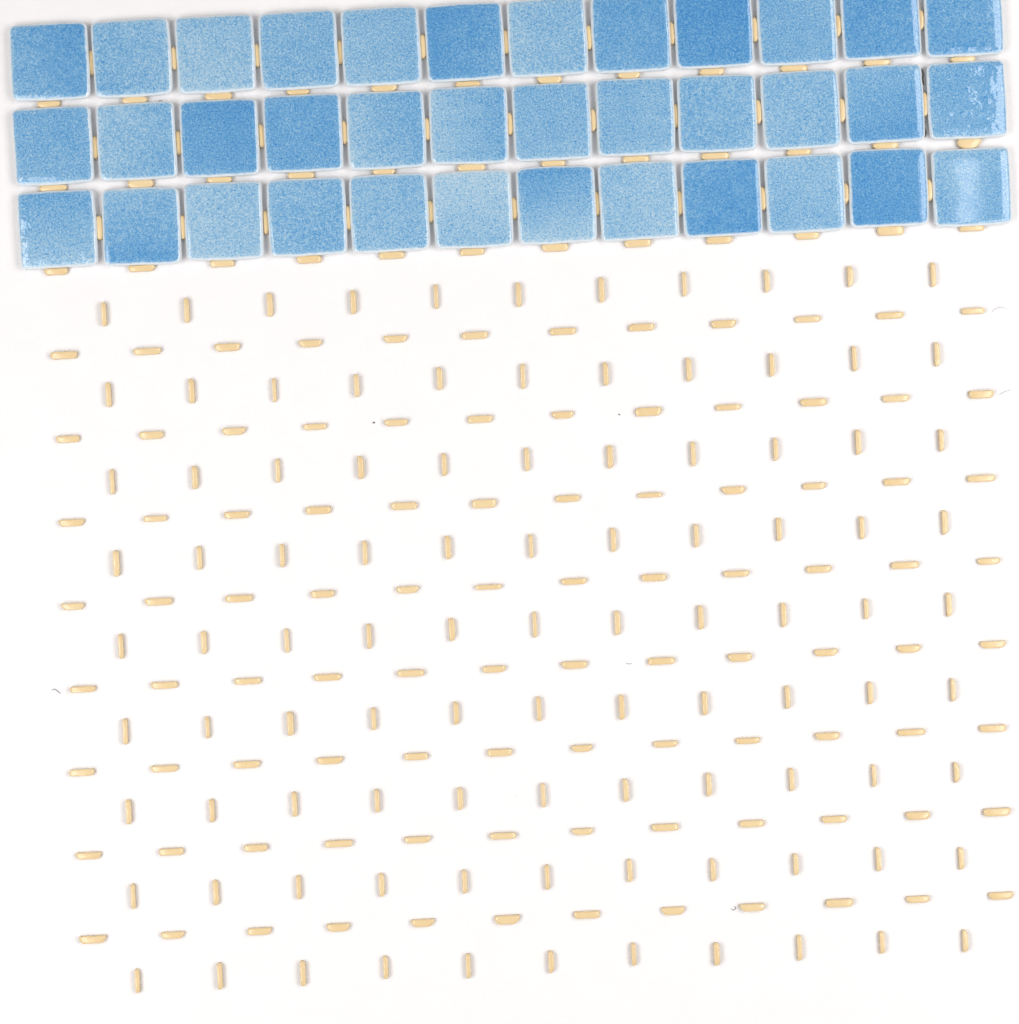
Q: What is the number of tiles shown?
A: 36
